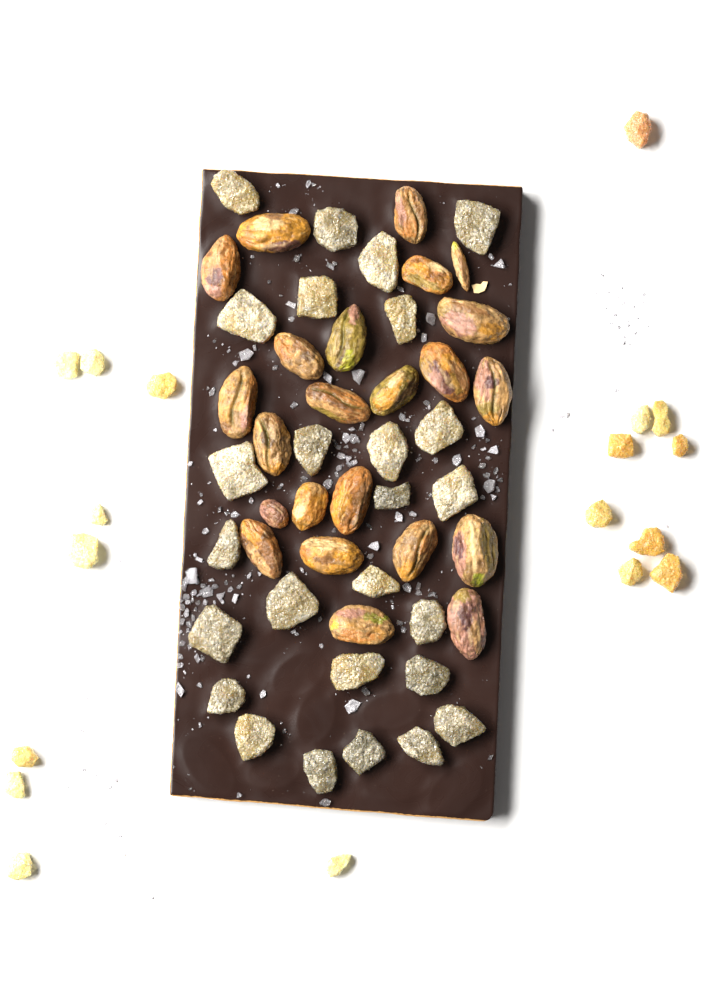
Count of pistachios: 23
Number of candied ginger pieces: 44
